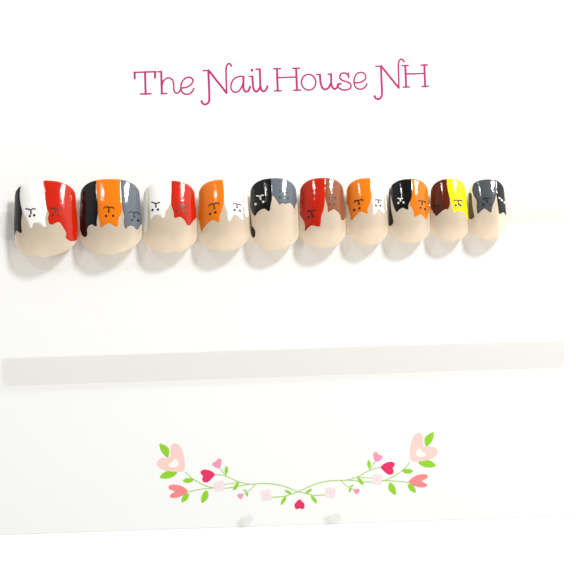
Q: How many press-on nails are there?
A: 10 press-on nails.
